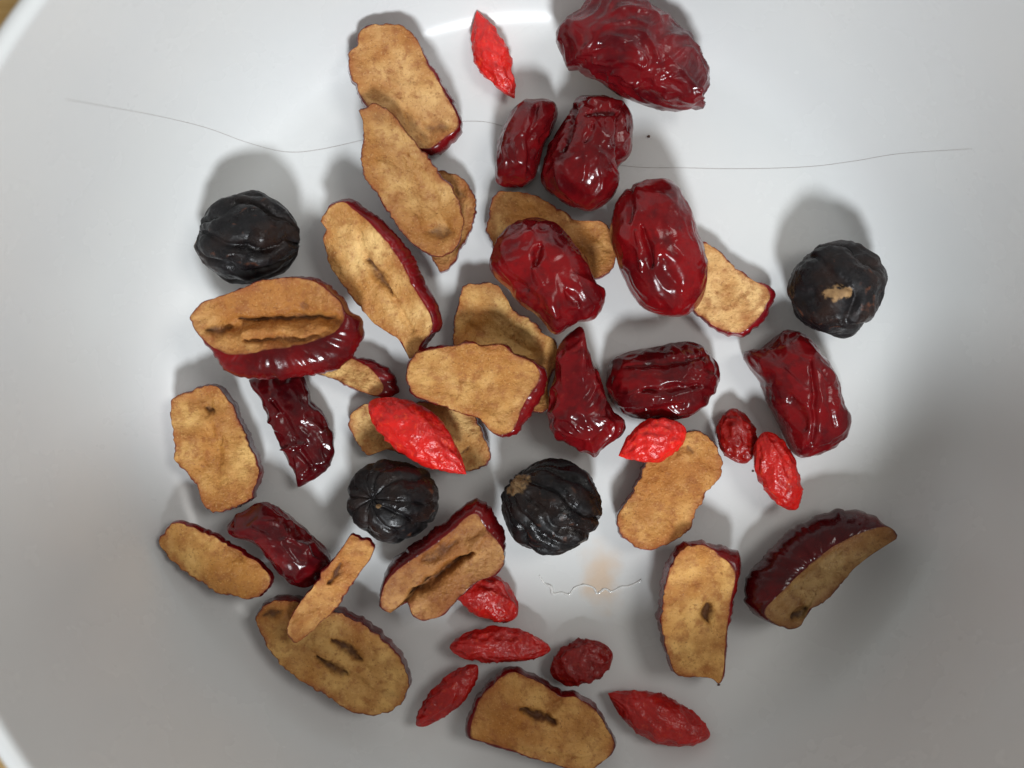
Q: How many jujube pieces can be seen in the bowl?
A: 30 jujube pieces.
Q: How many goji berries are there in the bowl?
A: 10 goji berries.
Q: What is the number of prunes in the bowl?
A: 4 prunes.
